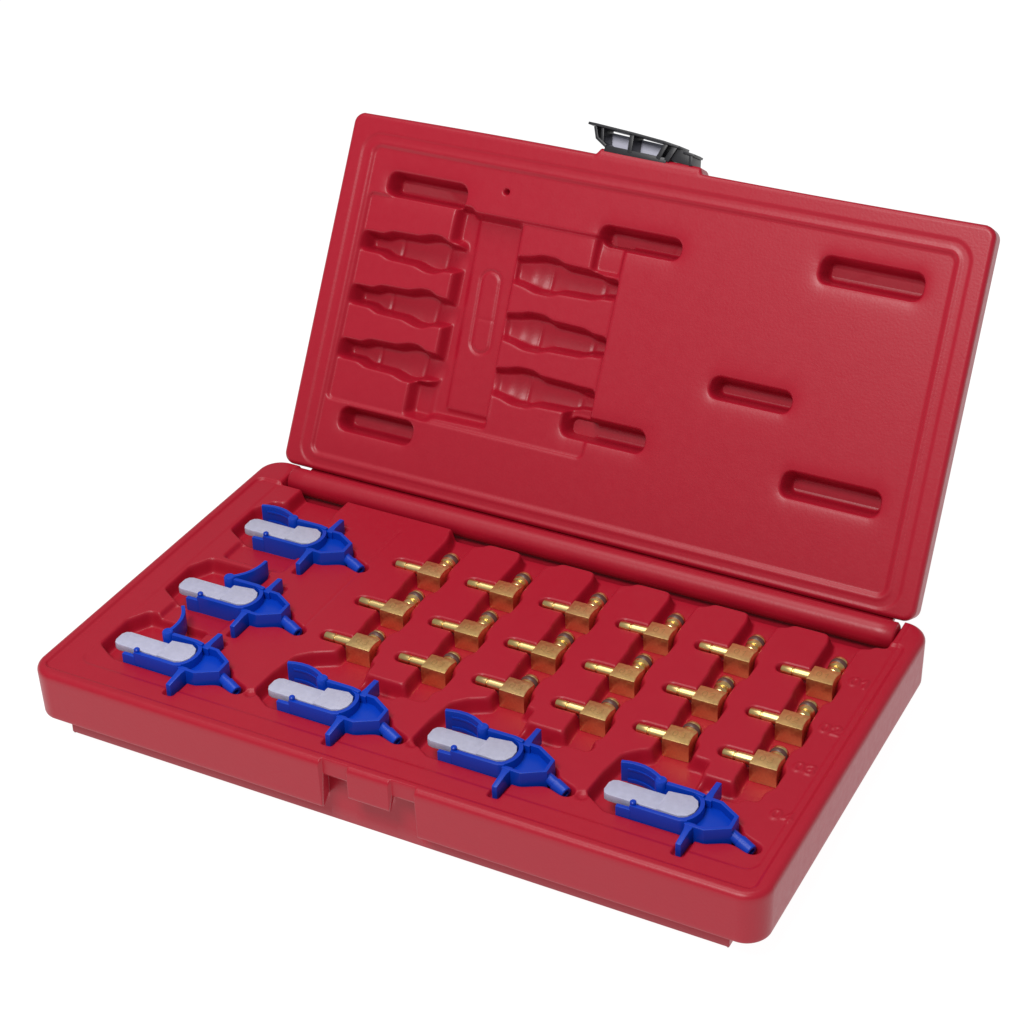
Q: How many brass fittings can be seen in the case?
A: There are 18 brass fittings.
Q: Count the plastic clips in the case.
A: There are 6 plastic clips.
